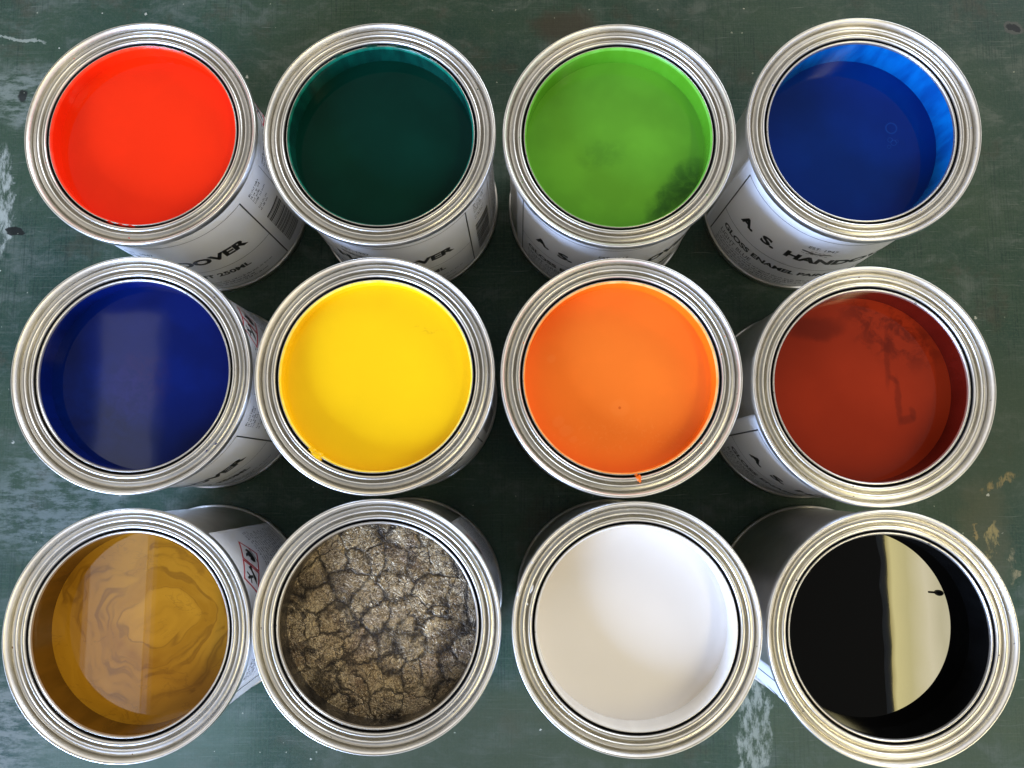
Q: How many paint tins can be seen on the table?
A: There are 12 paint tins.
